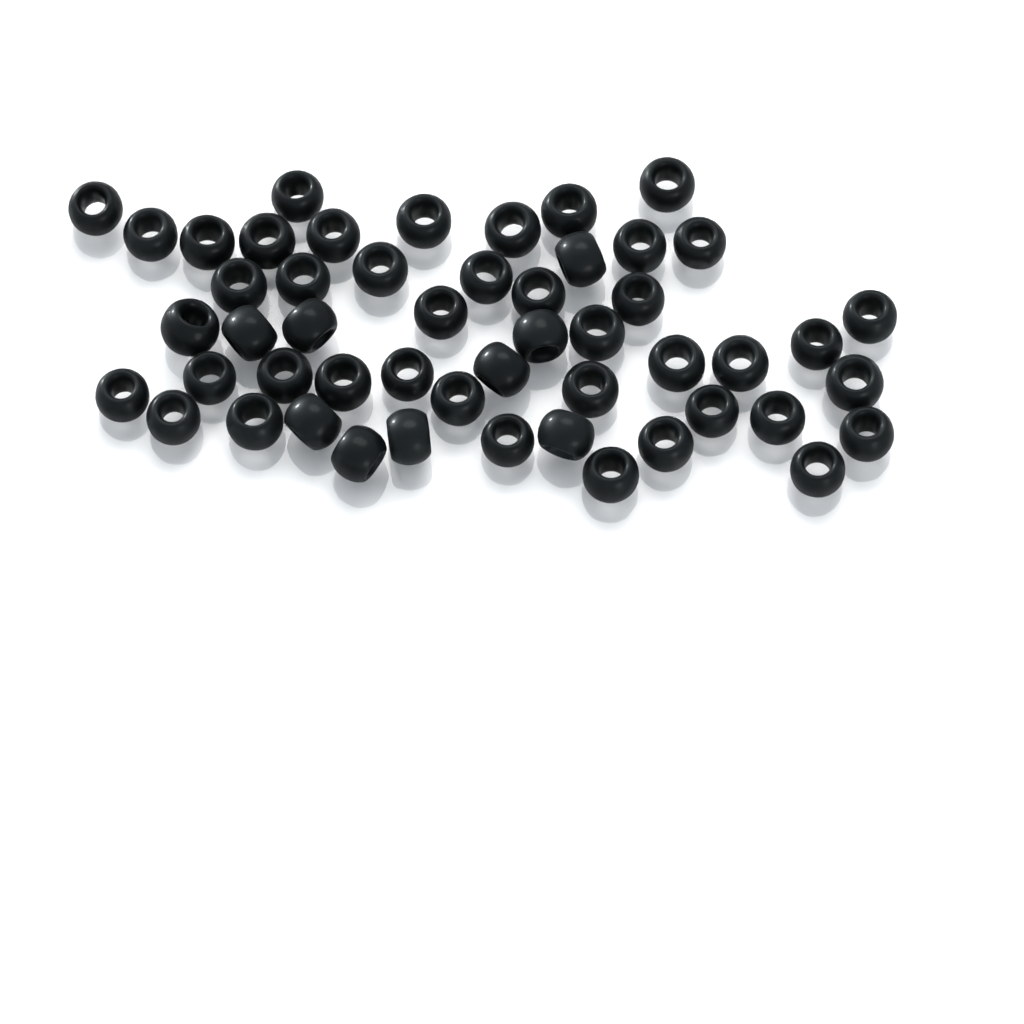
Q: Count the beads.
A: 51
